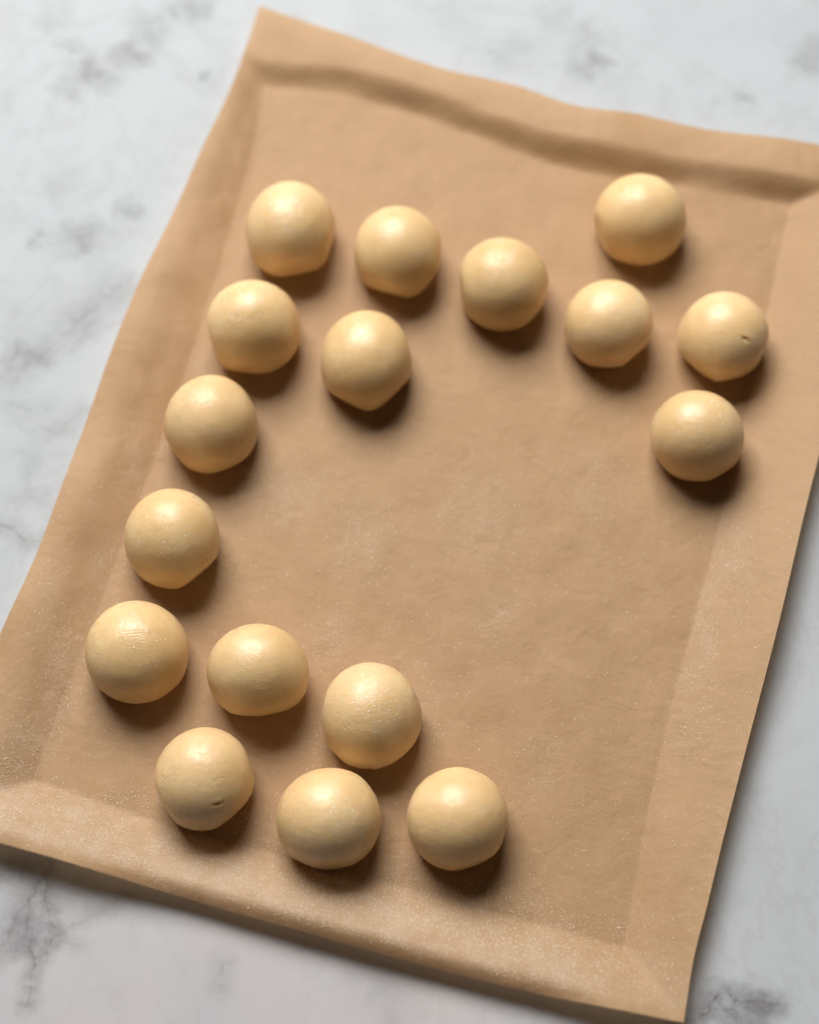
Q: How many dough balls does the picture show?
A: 17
